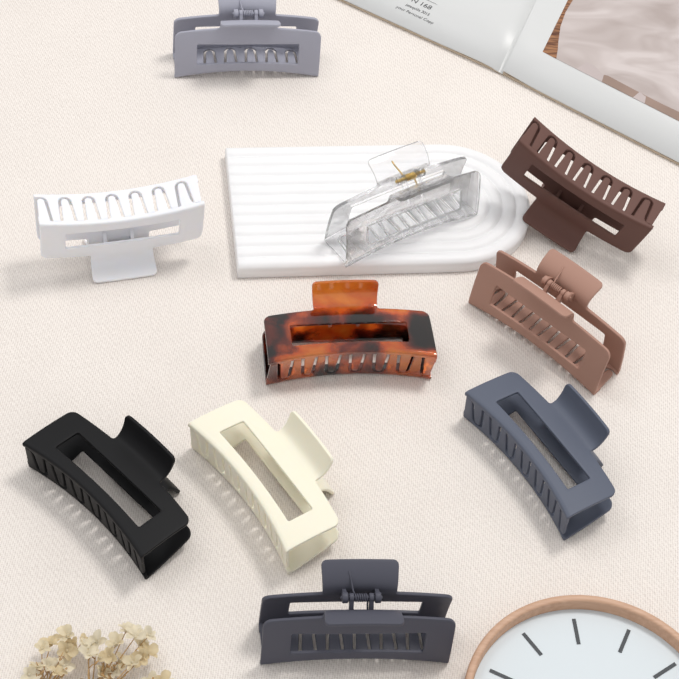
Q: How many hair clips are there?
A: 10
